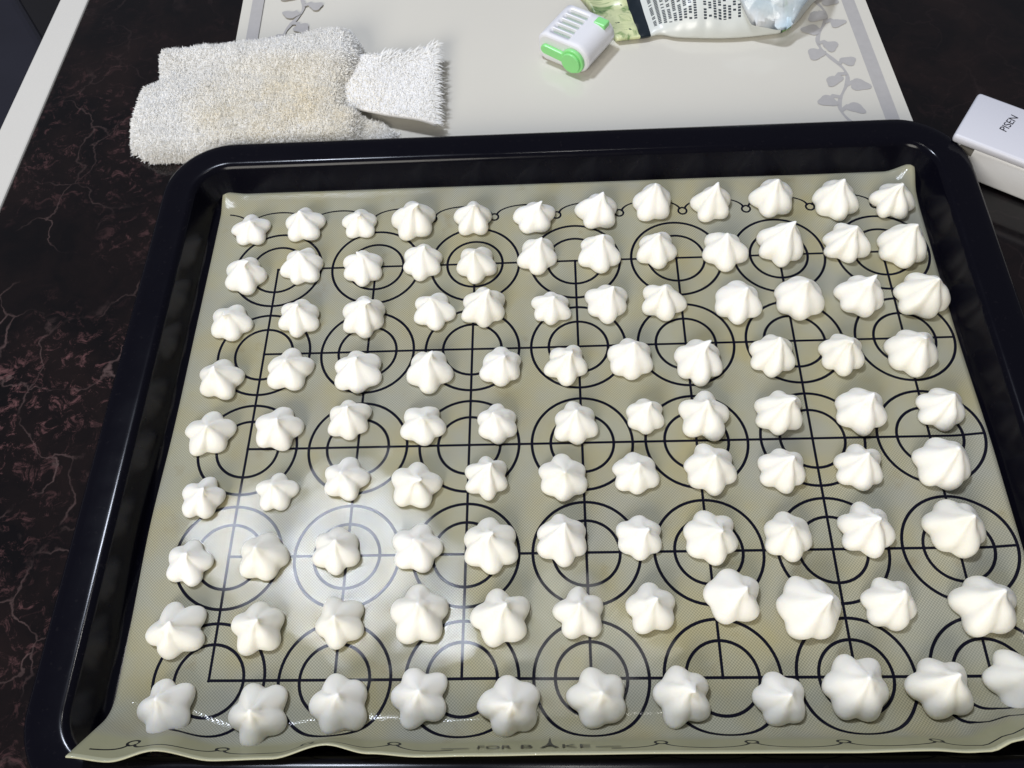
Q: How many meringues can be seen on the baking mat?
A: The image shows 102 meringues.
